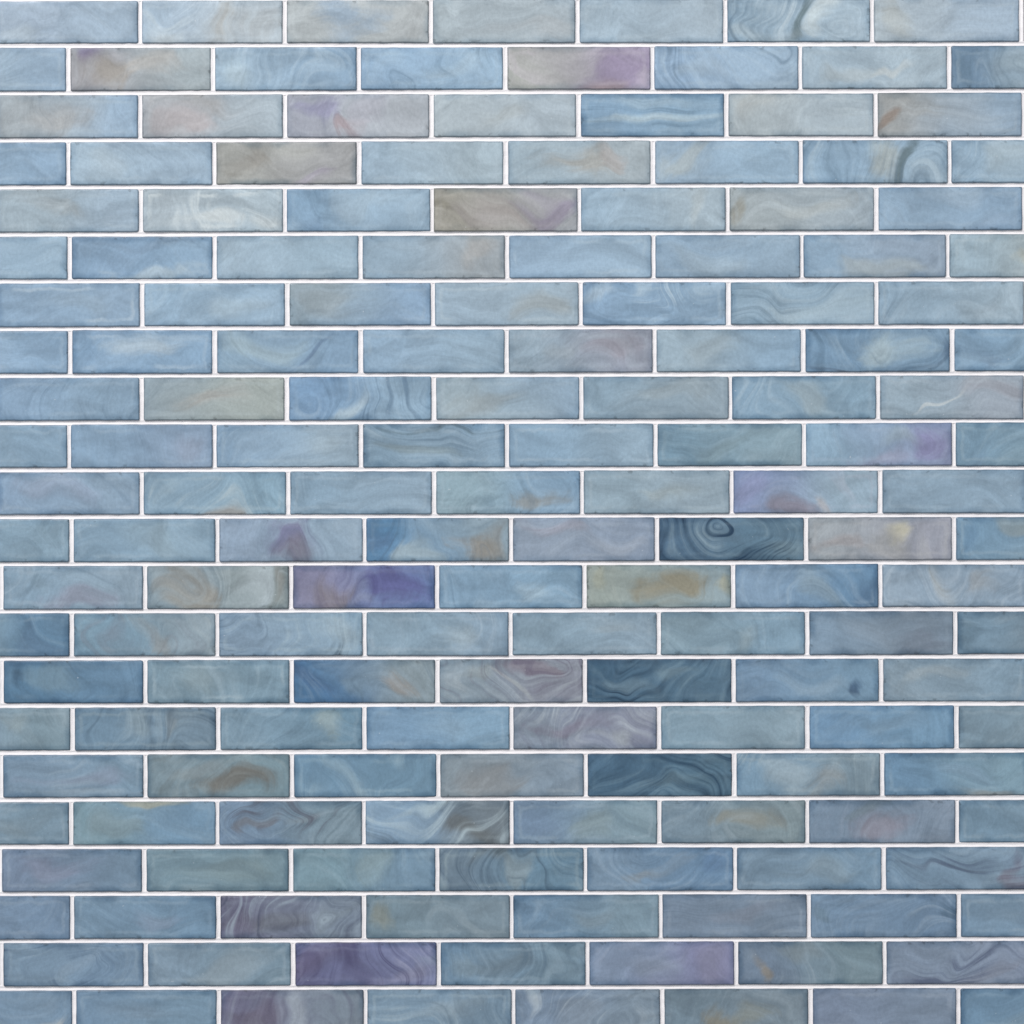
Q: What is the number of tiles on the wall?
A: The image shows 165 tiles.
